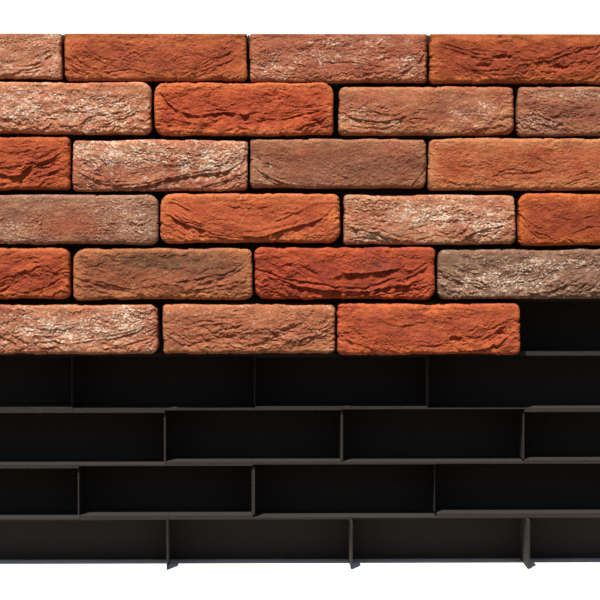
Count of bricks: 23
